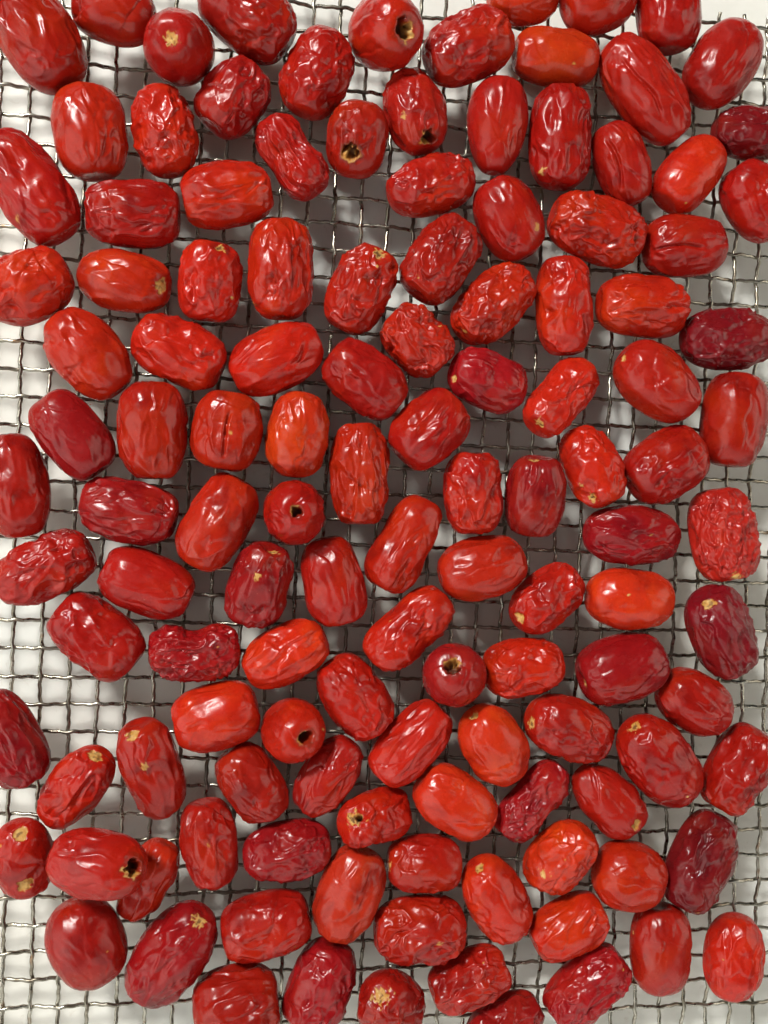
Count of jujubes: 125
